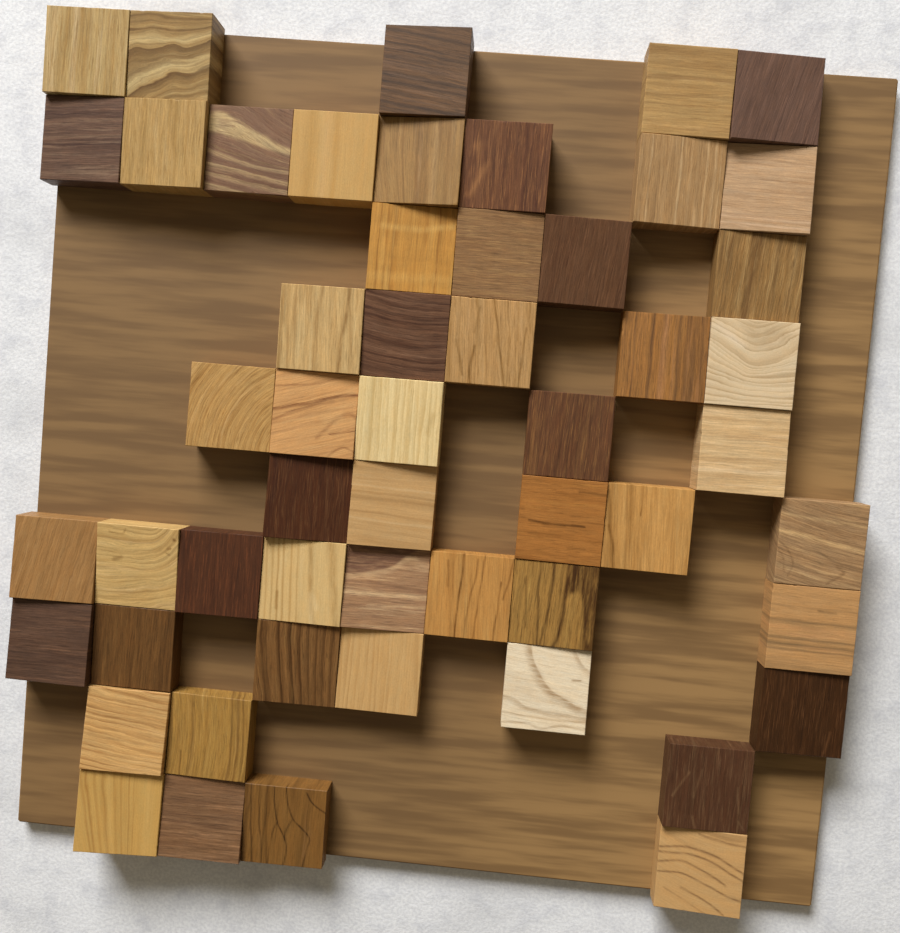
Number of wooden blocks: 53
